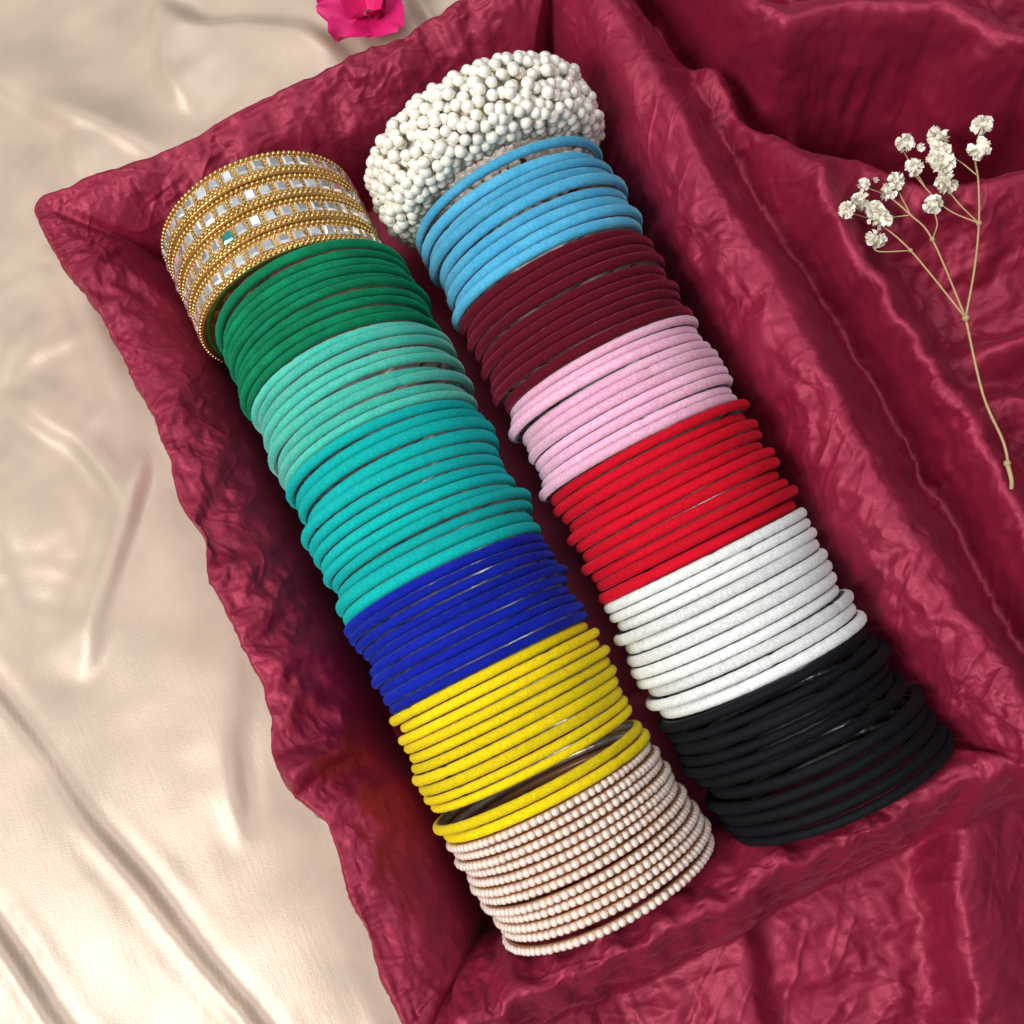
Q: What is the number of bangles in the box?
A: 133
